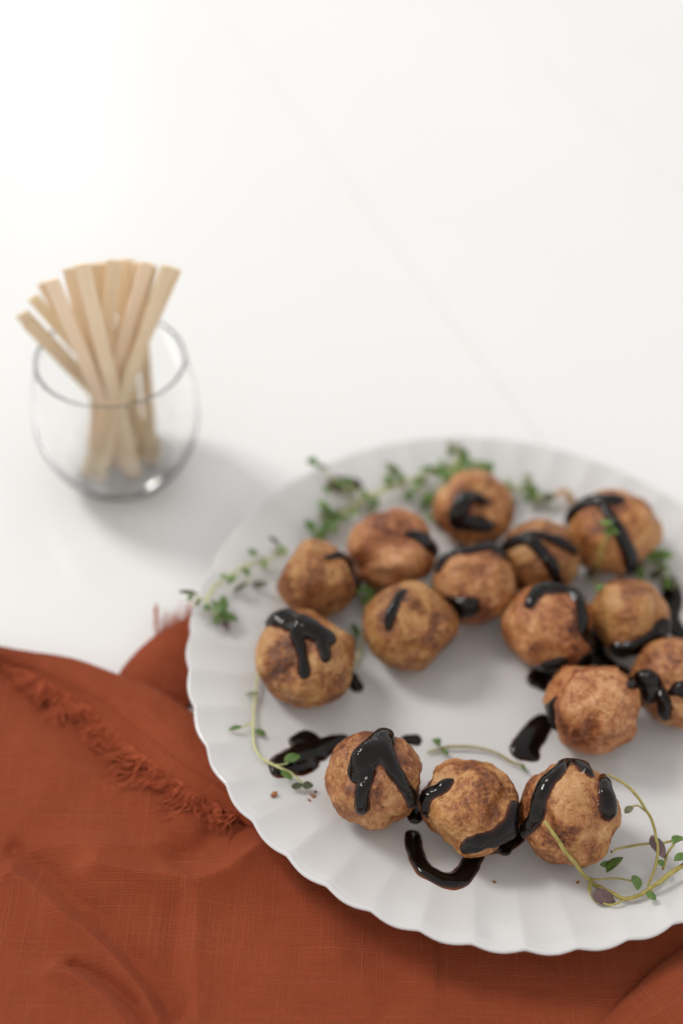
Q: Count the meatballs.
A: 15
